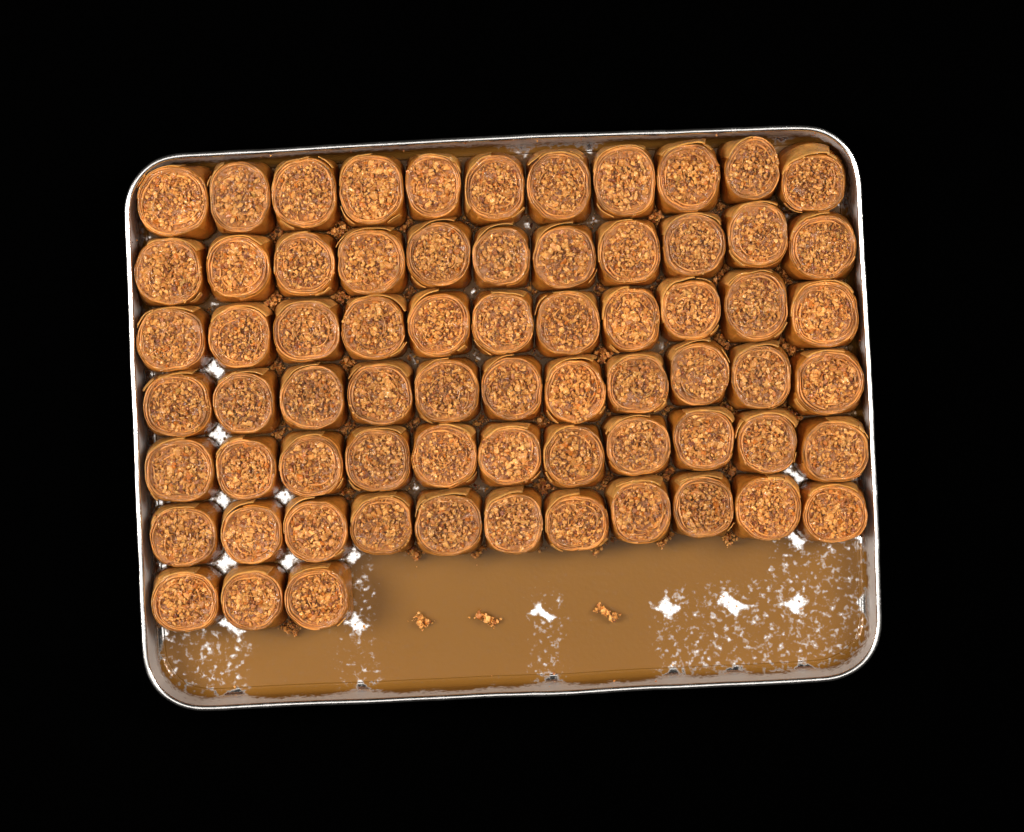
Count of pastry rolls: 69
